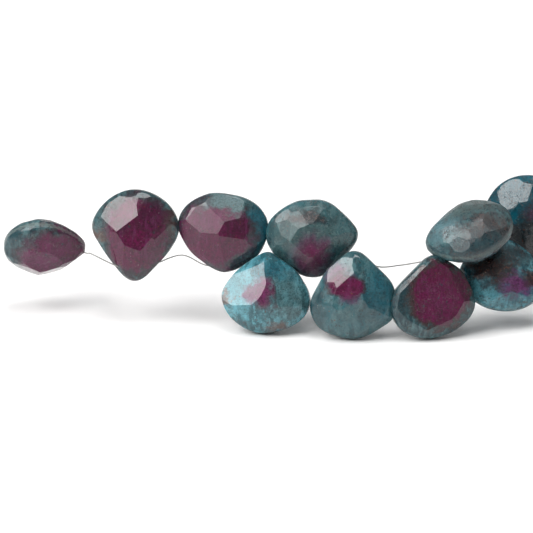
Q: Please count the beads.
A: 10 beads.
